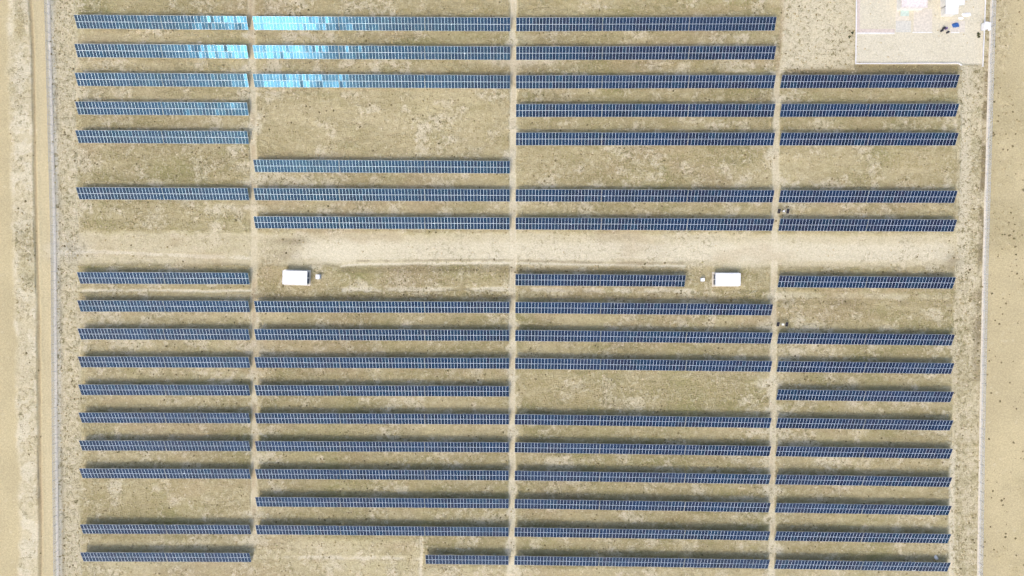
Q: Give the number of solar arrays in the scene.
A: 64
